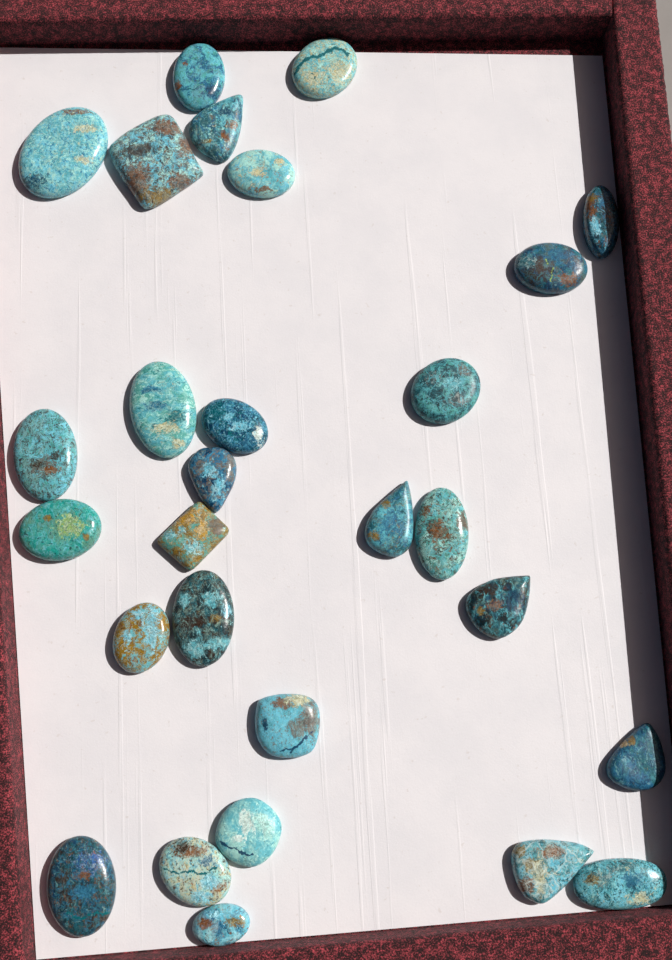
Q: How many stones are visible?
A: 28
